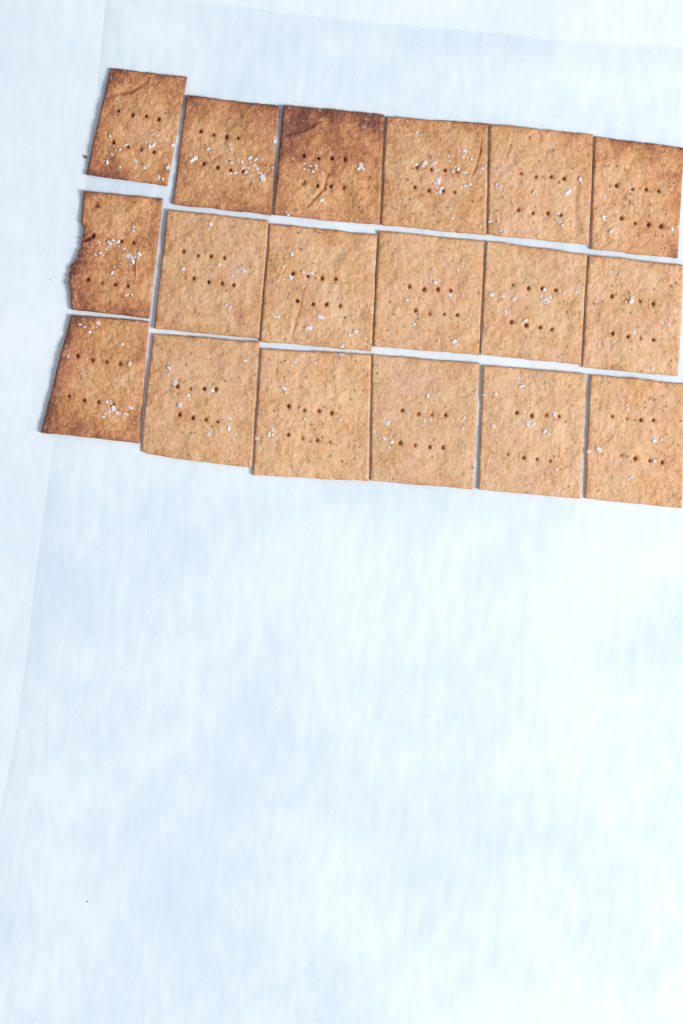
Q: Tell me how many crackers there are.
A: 18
